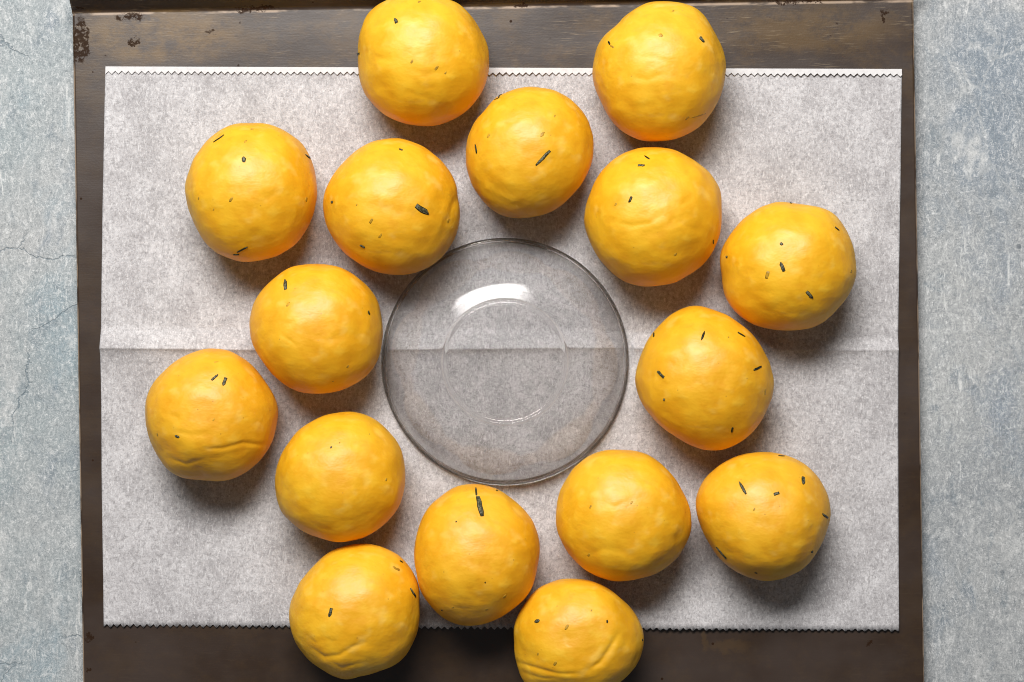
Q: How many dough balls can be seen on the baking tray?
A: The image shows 16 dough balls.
